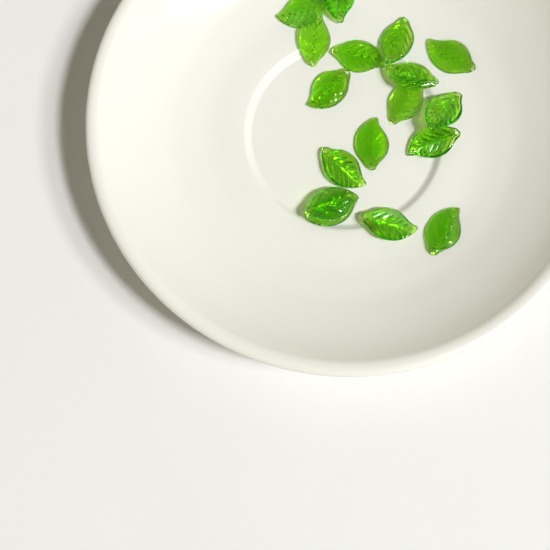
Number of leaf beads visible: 17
